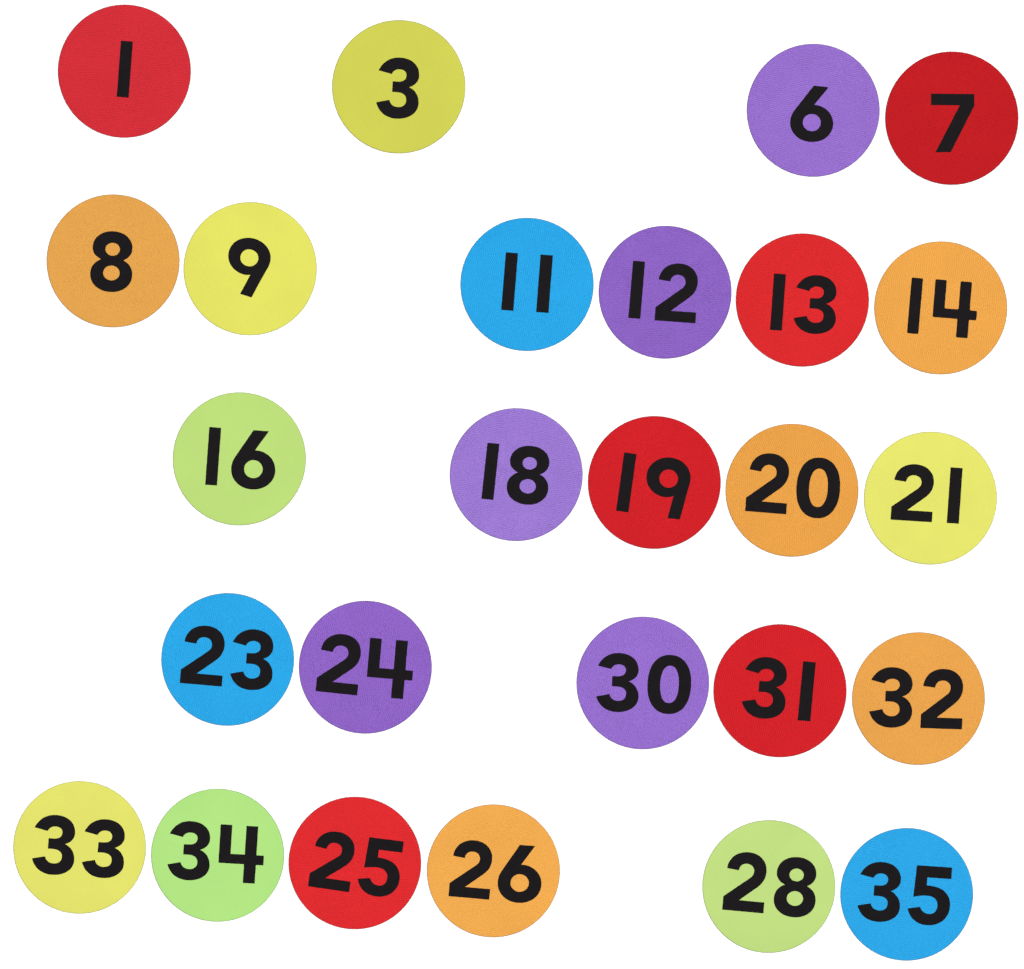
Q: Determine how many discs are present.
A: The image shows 26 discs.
